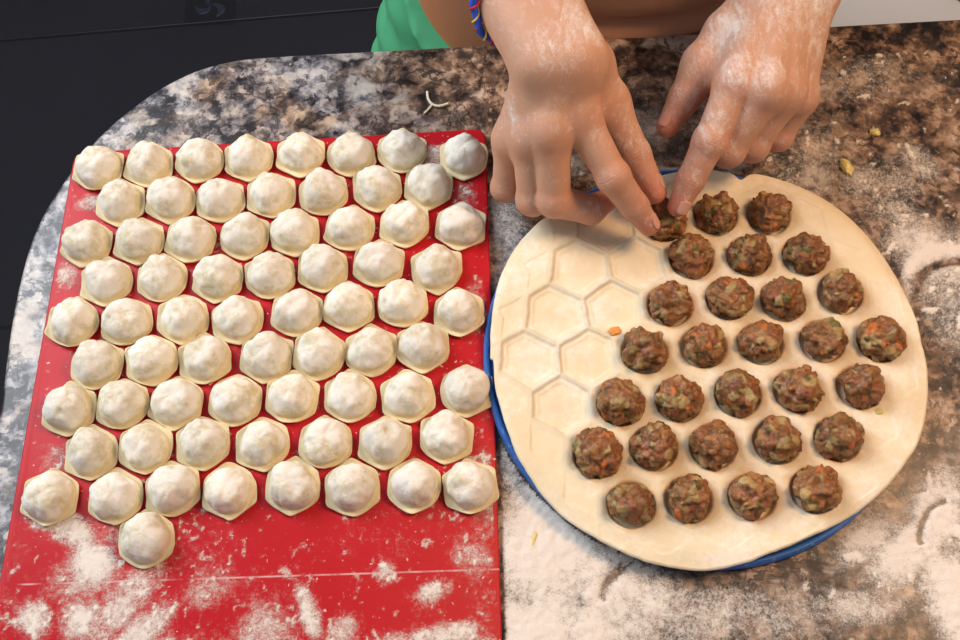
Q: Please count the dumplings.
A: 69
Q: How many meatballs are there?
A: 29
